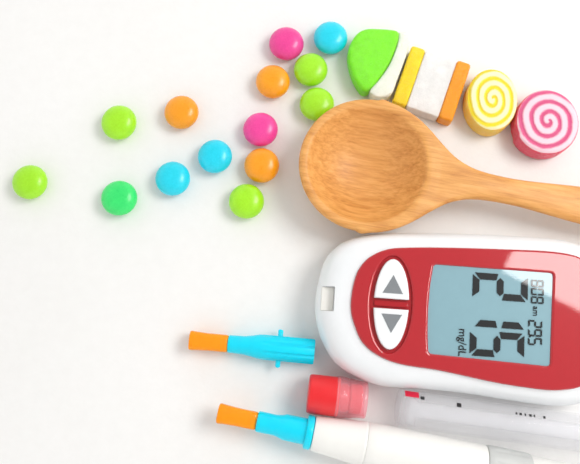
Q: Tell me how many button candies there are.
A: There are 14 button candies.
